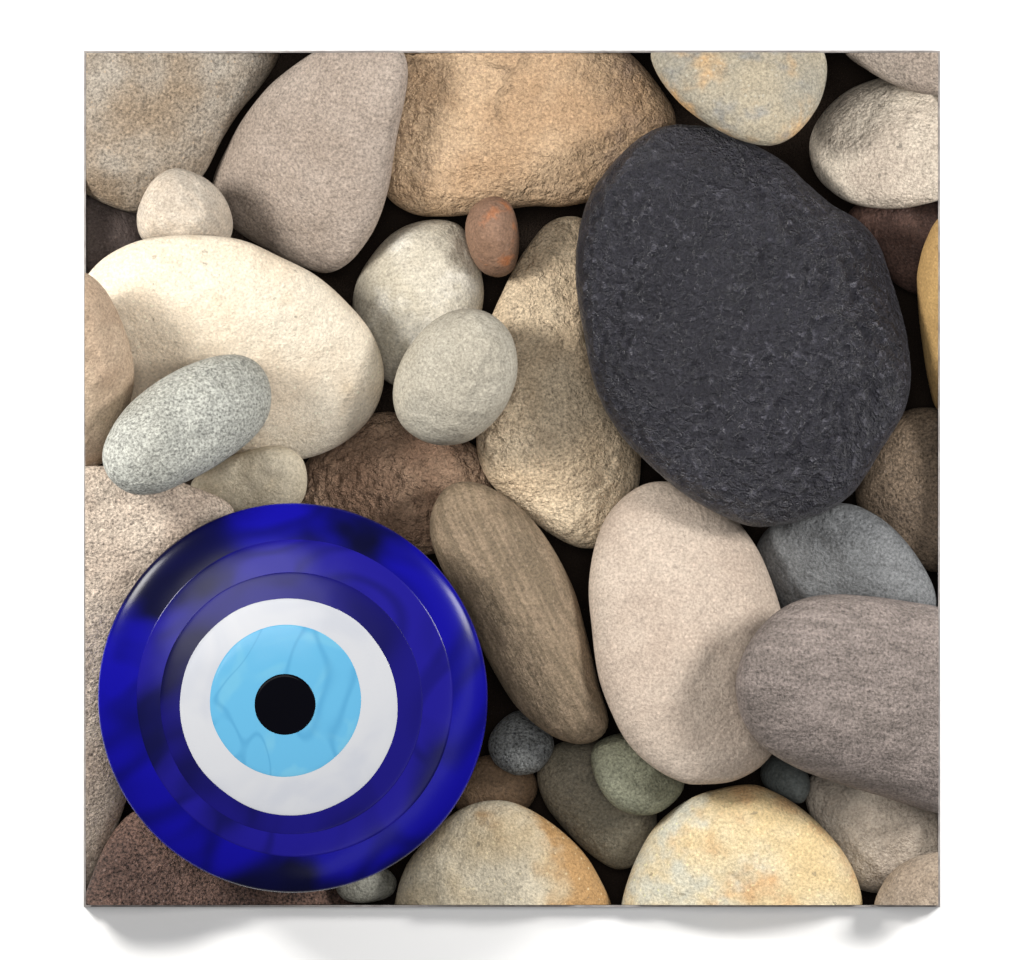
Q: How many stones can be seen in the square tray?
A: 37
